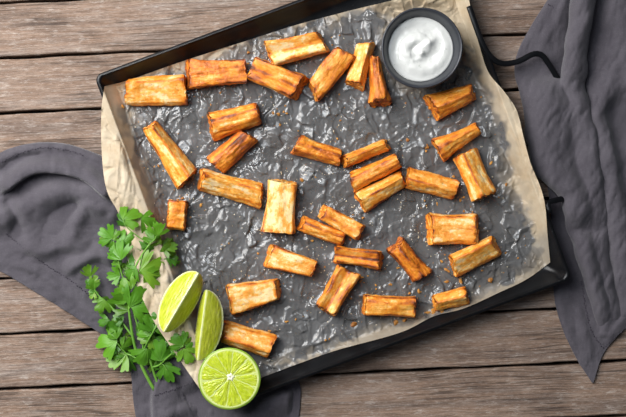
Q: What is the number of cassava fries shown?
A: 33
